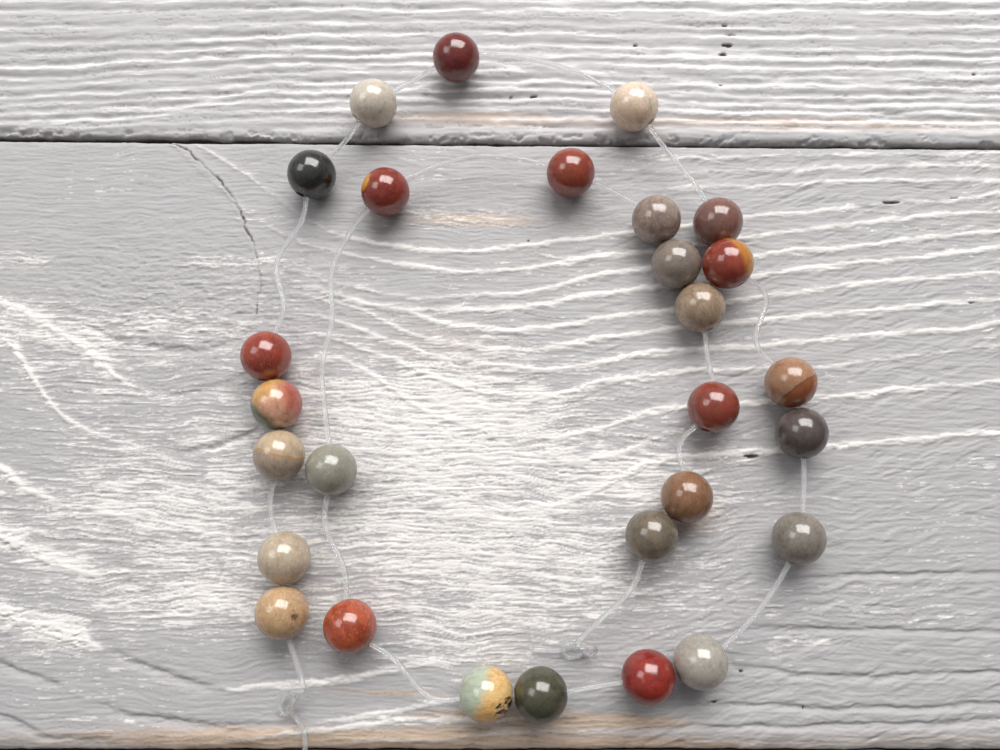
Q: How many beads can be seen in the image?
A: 28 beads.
